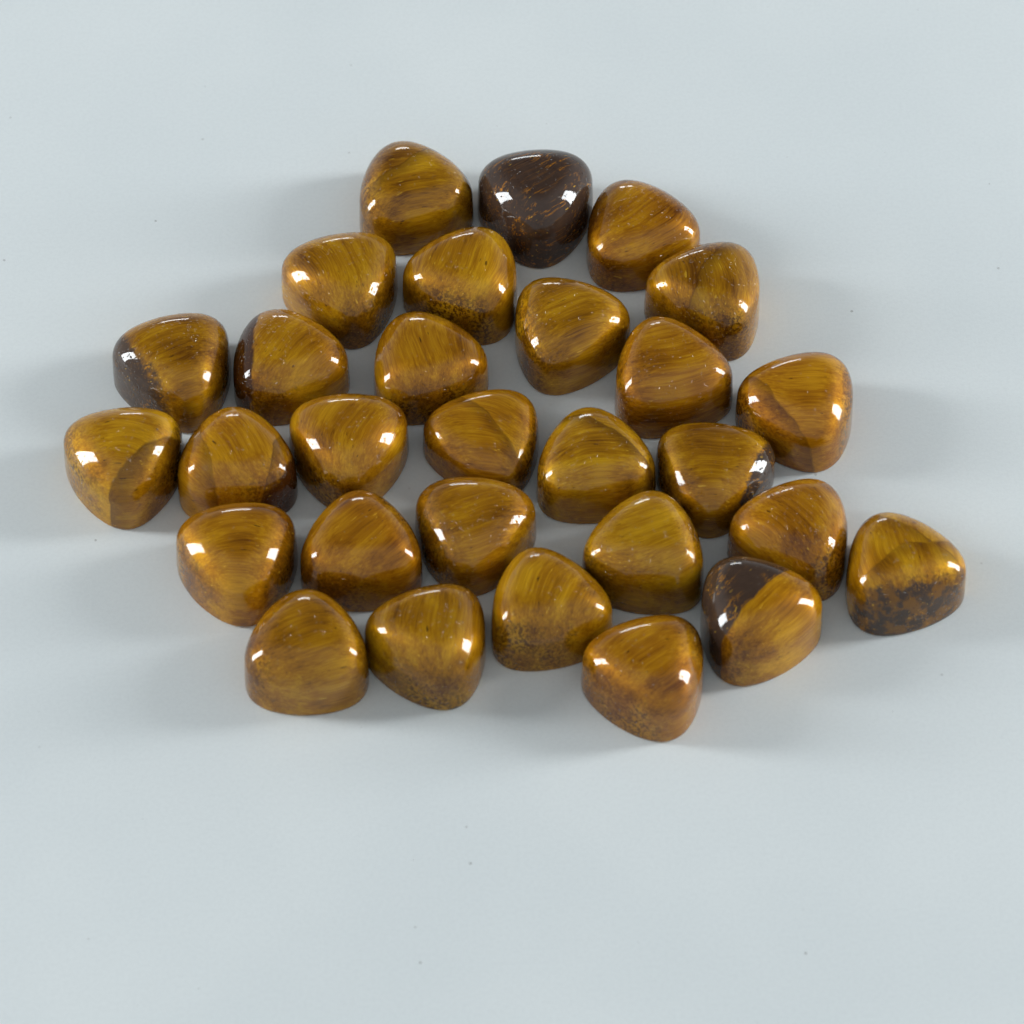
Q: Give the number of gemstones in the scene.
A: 29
